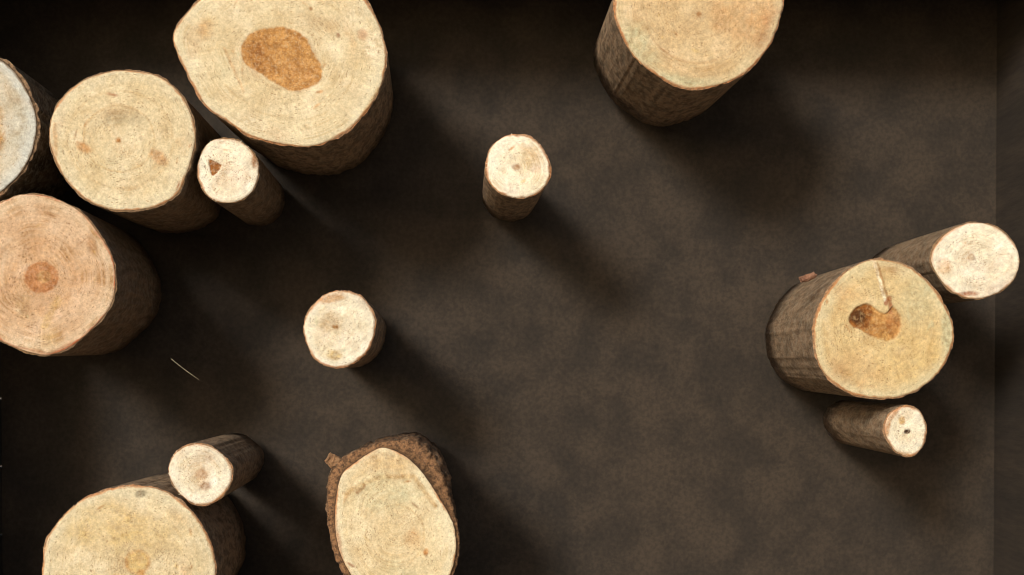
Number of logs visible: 14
